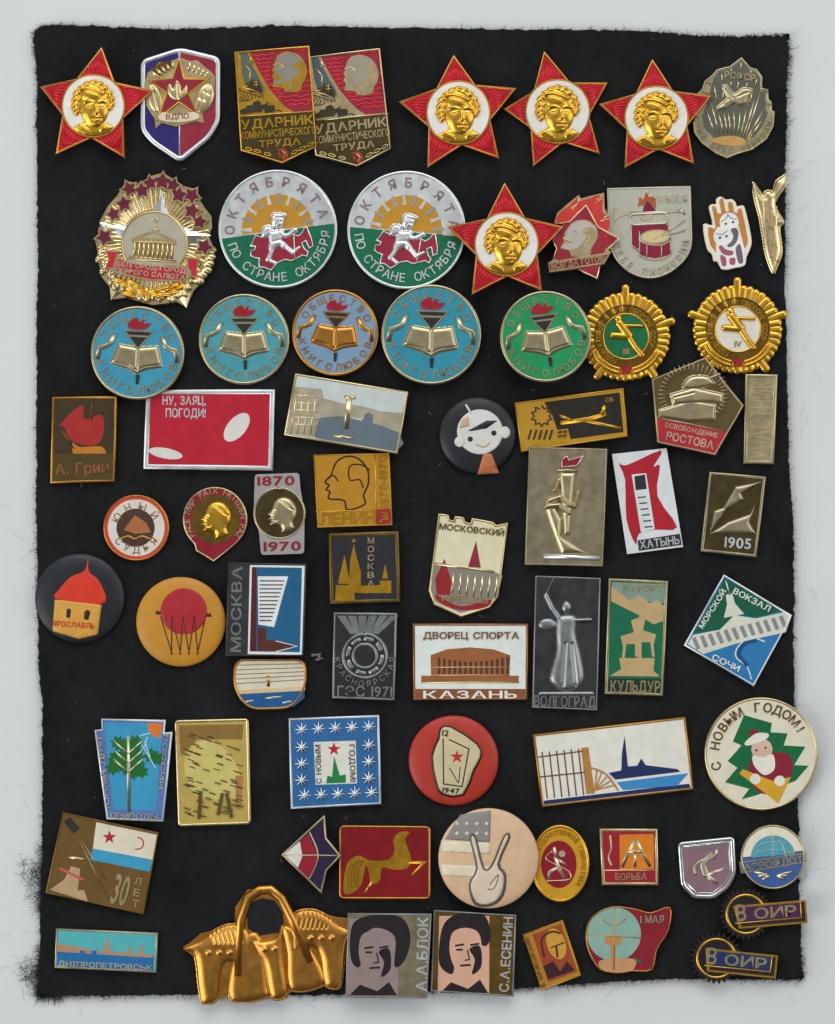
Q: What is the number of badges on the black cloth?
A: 70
